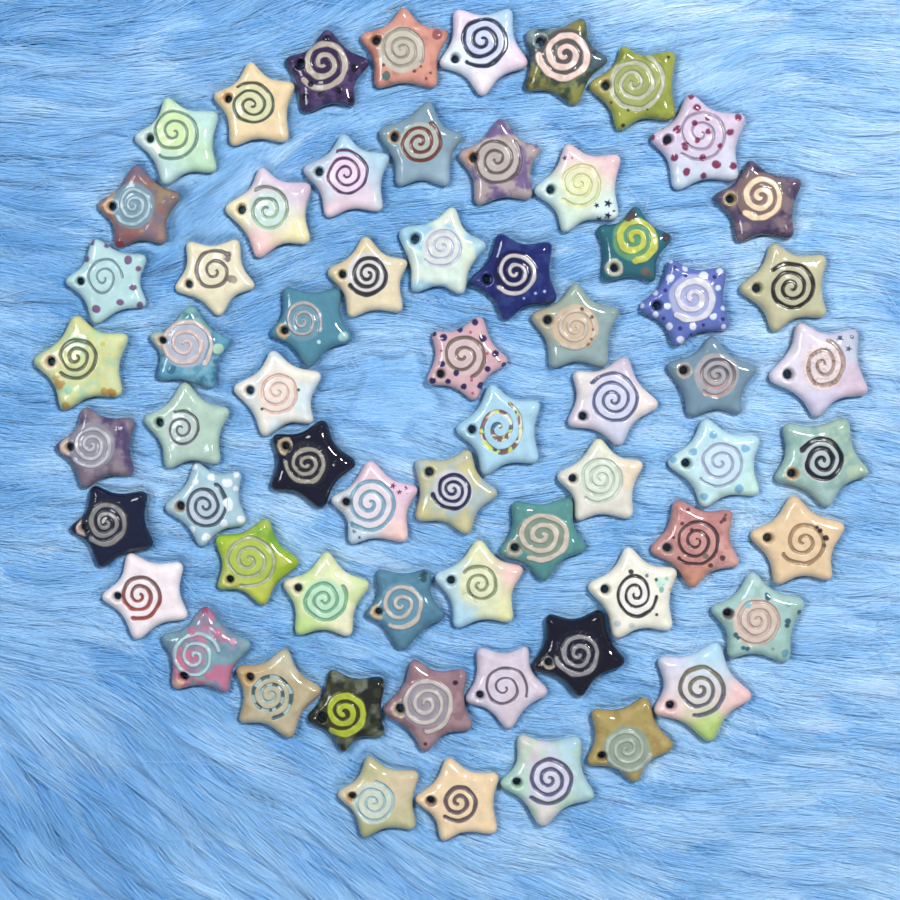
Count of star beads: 64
